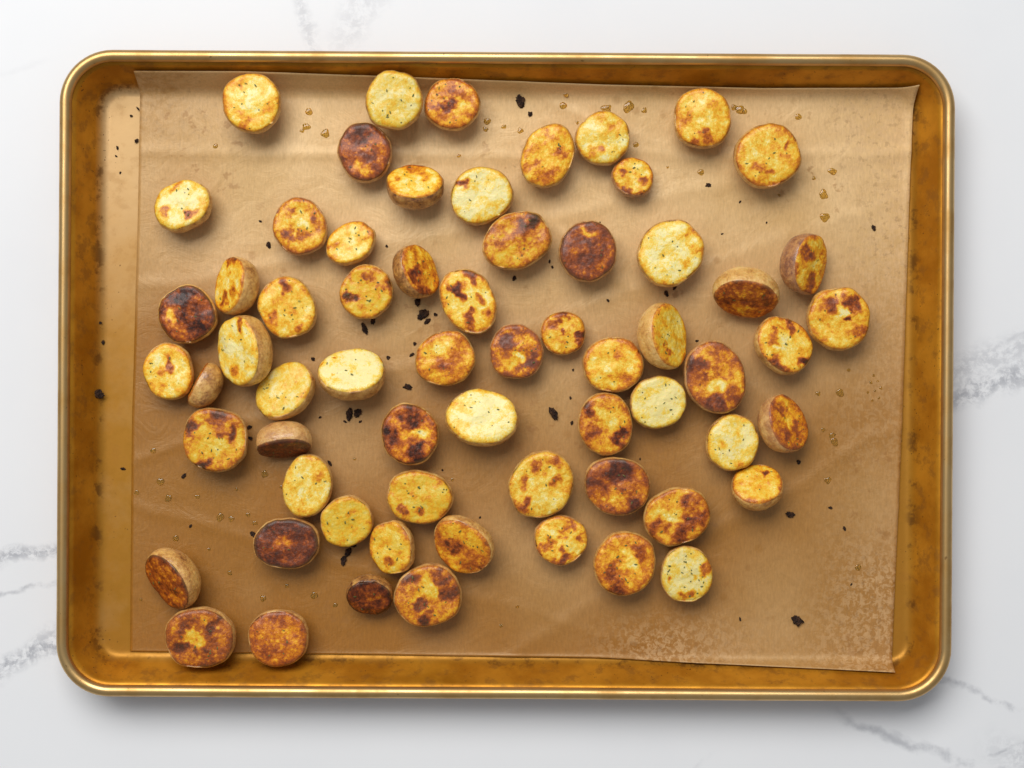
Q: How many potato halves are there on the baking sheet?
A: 64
